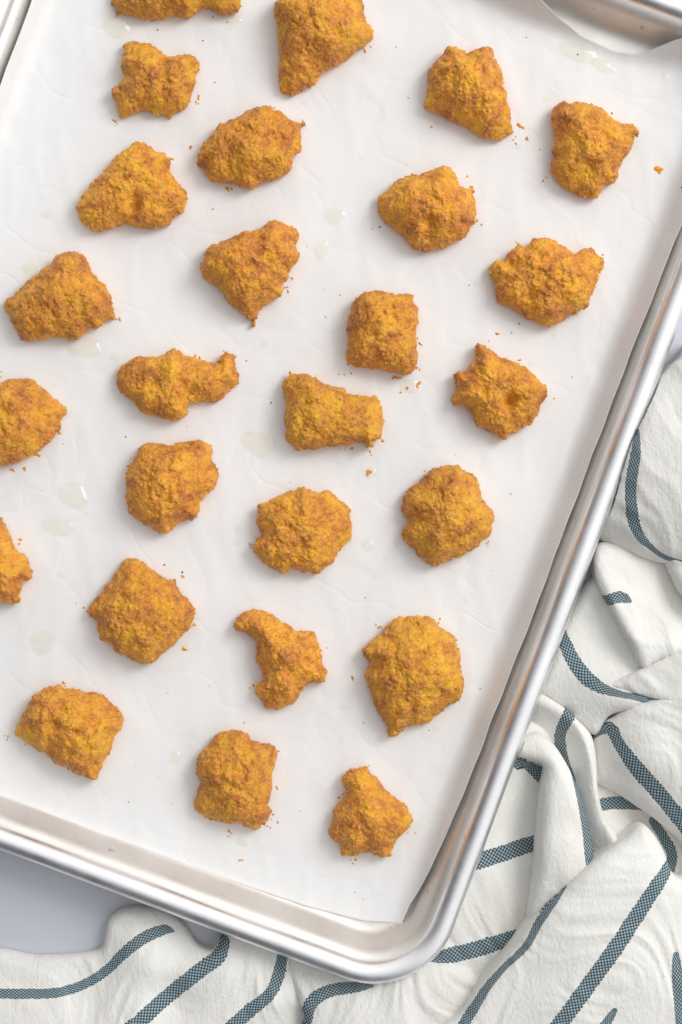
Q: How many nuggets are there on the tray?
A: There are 26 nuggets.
